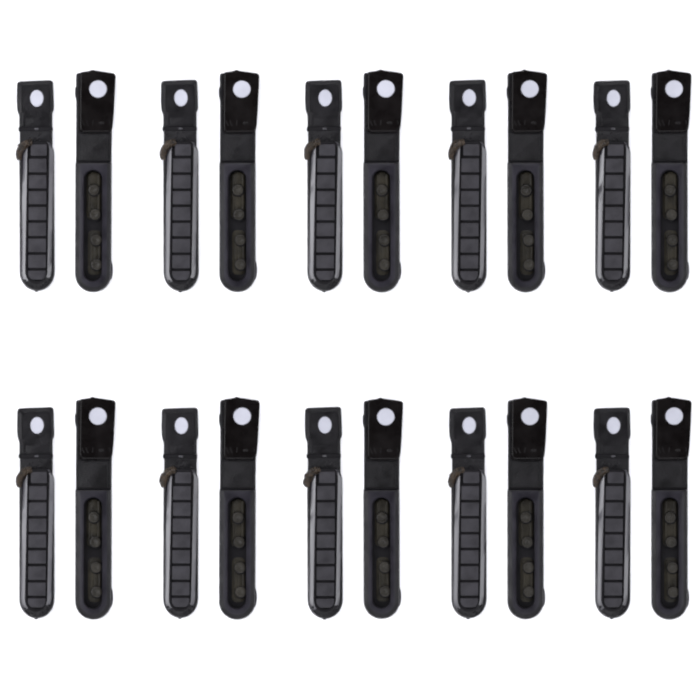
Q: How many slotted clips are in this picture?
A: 10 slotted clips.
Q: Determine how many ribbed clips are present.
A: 10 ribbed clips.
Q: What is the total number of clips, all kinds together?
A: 20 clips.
